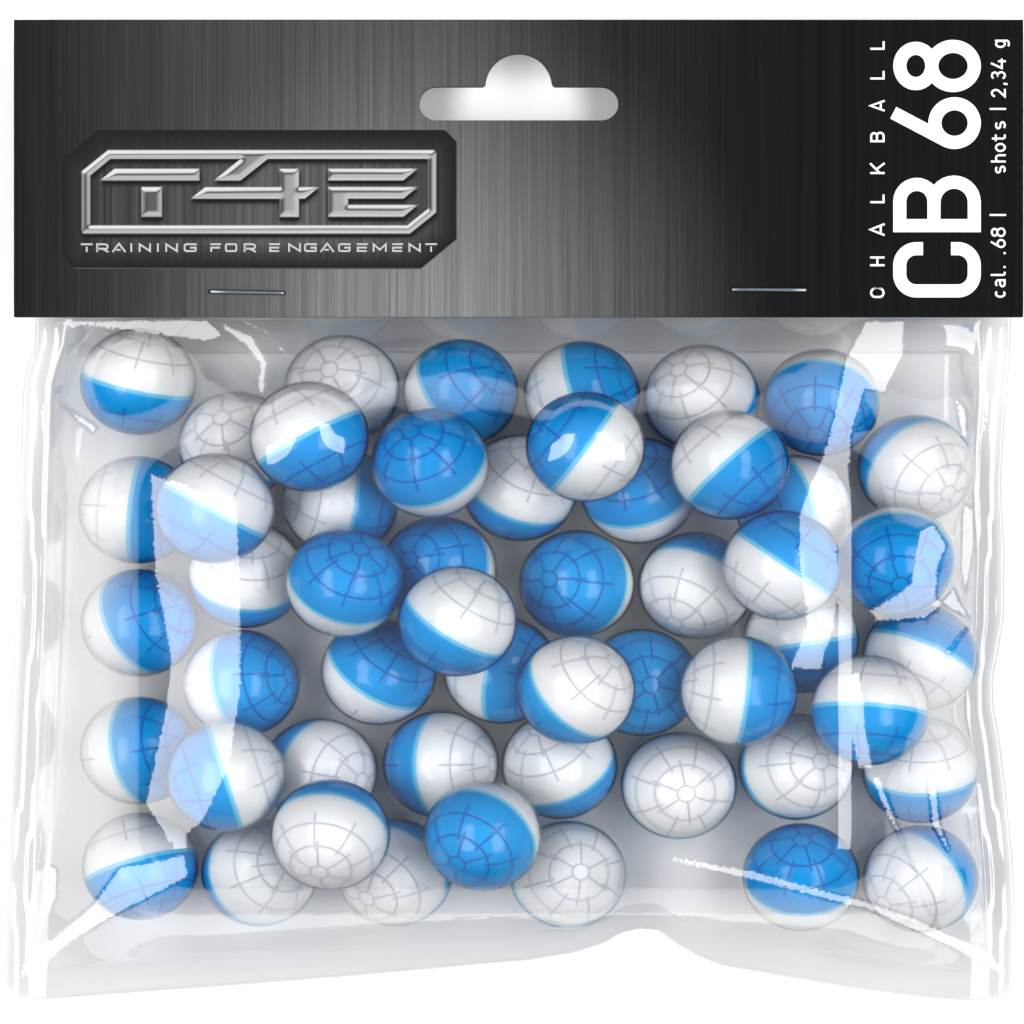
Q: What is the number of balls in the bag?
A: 52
